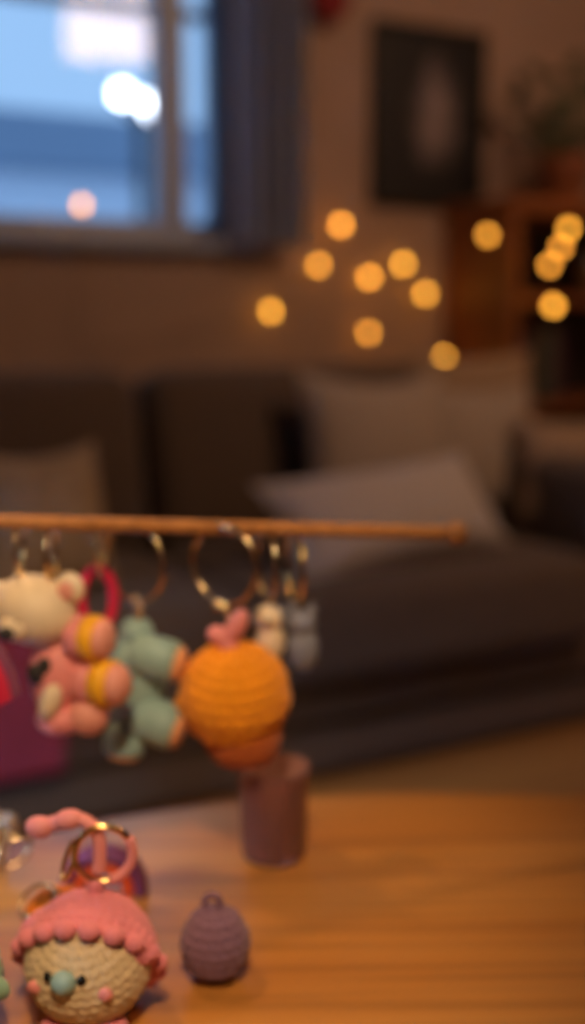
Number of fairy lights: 14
